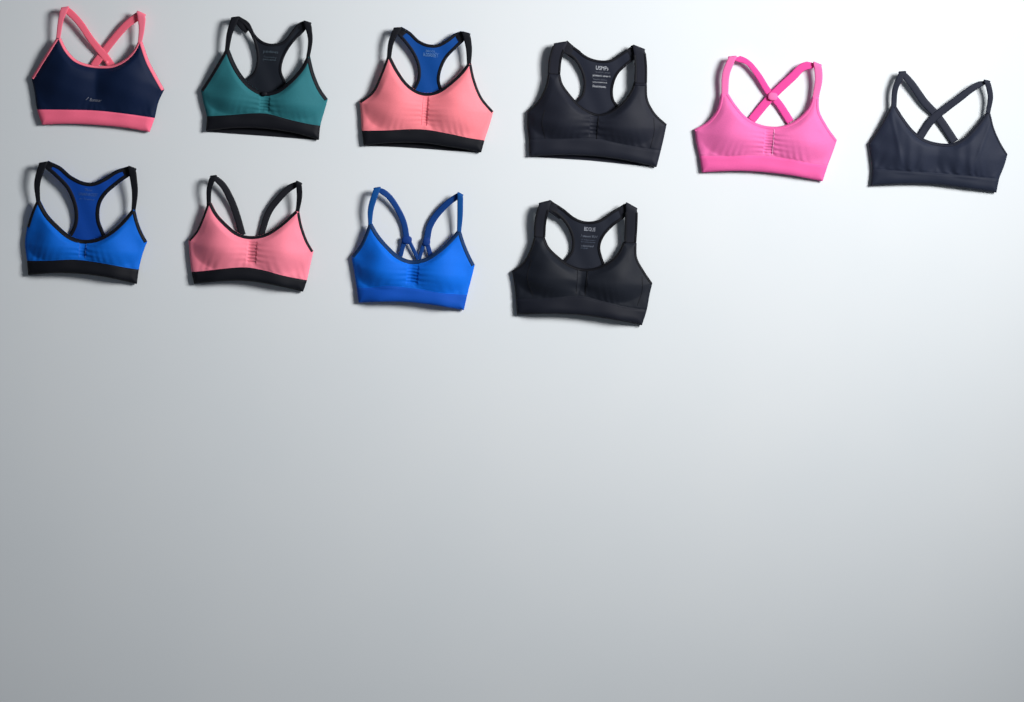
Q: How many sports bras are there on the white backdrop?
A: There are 10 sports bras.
